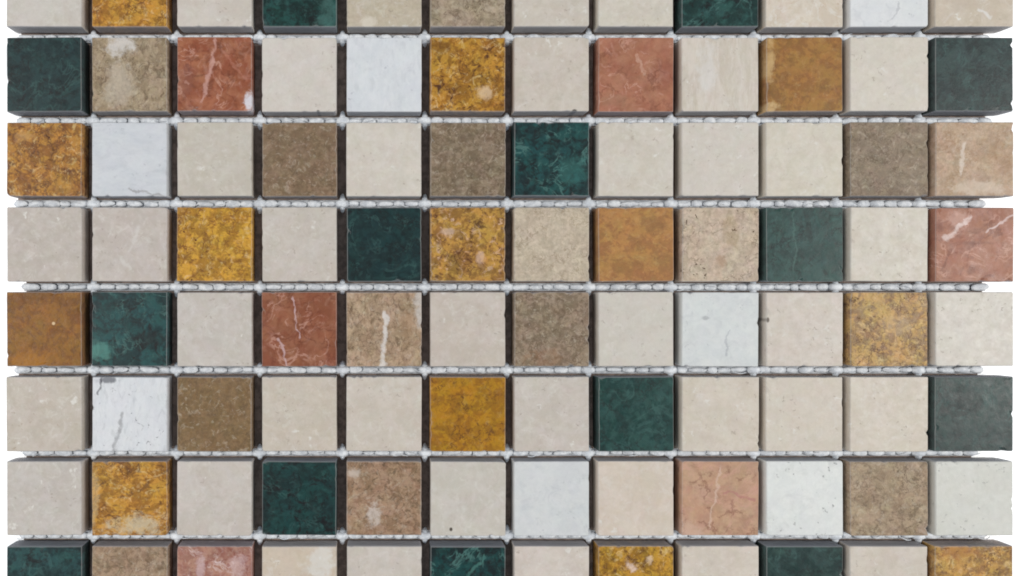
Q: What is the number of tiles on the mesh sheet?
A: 96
